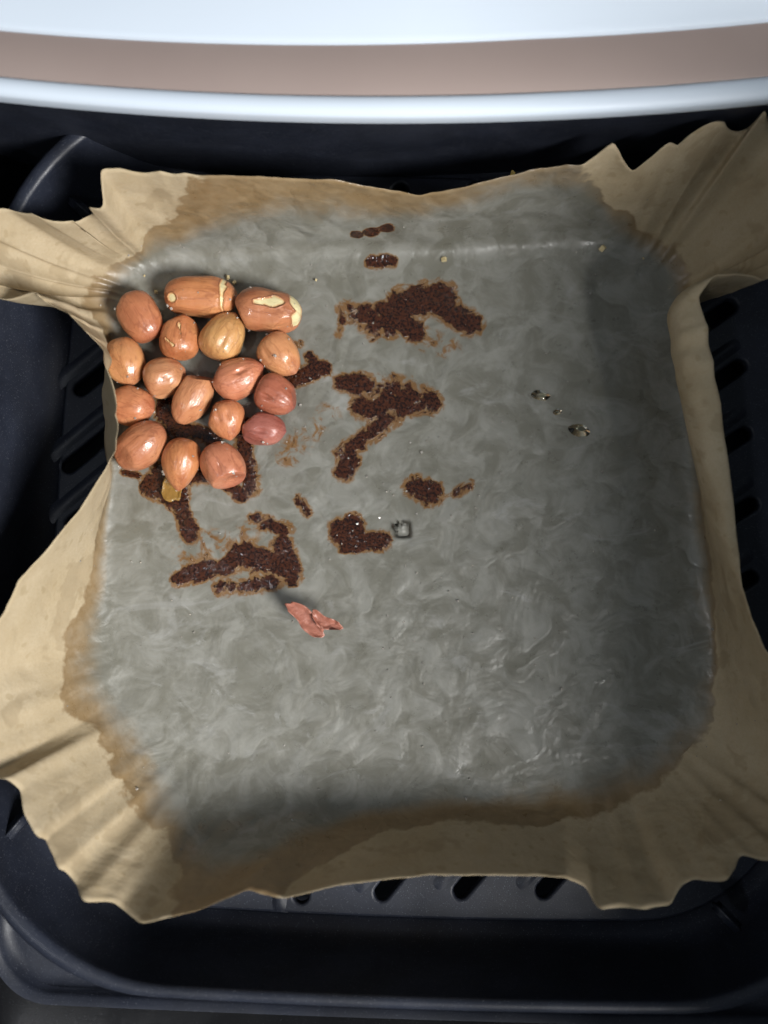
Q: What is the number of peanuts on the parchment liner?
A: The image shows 17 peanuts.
